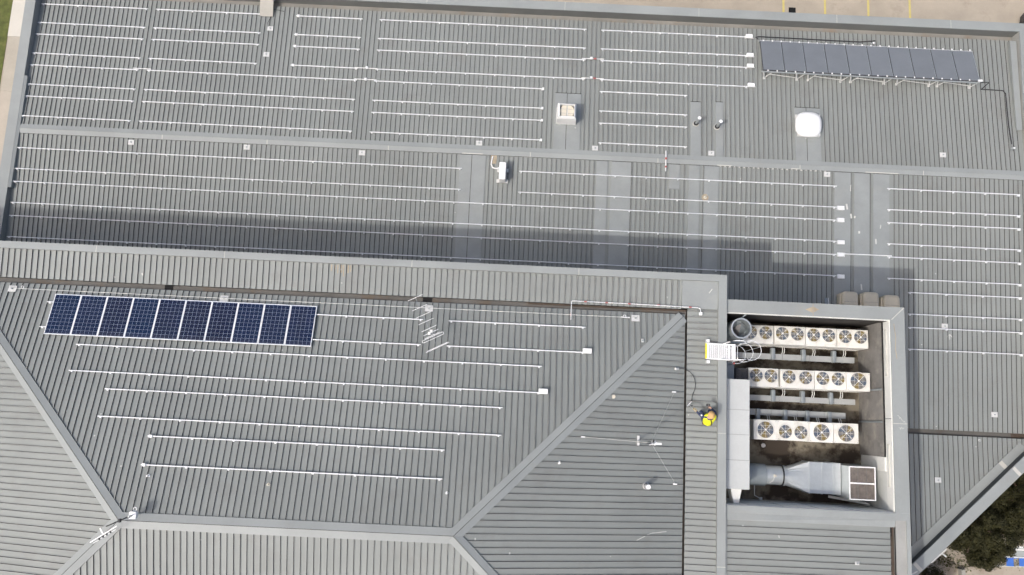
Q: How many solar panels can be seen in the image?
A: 10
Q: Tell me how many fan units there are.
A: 12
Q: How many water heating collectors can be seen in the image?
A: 10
